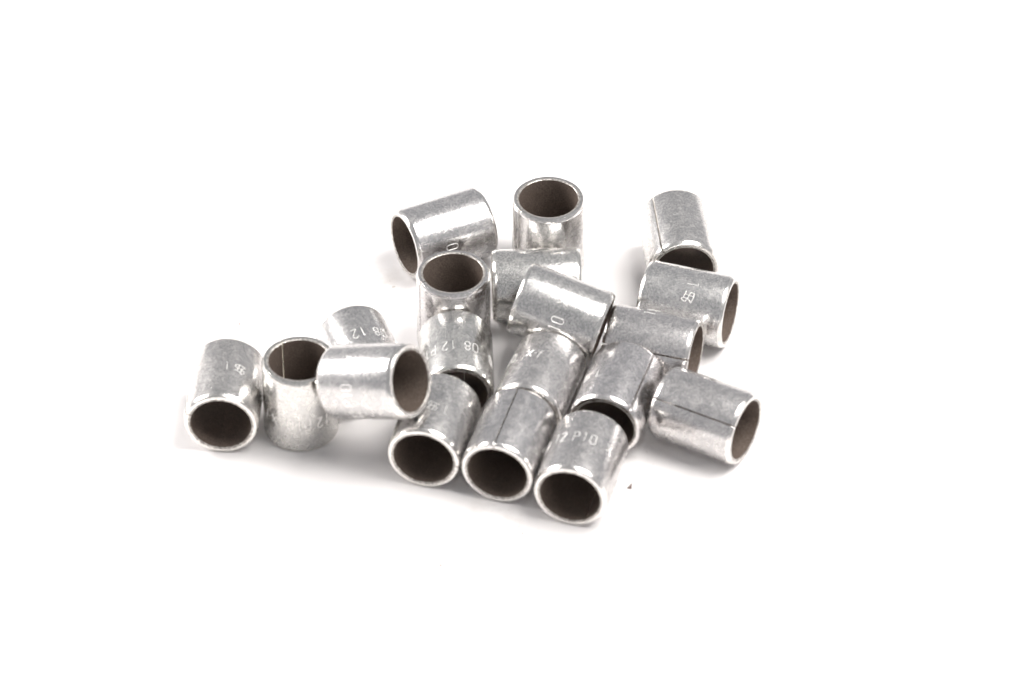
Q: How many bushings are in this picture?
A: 19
